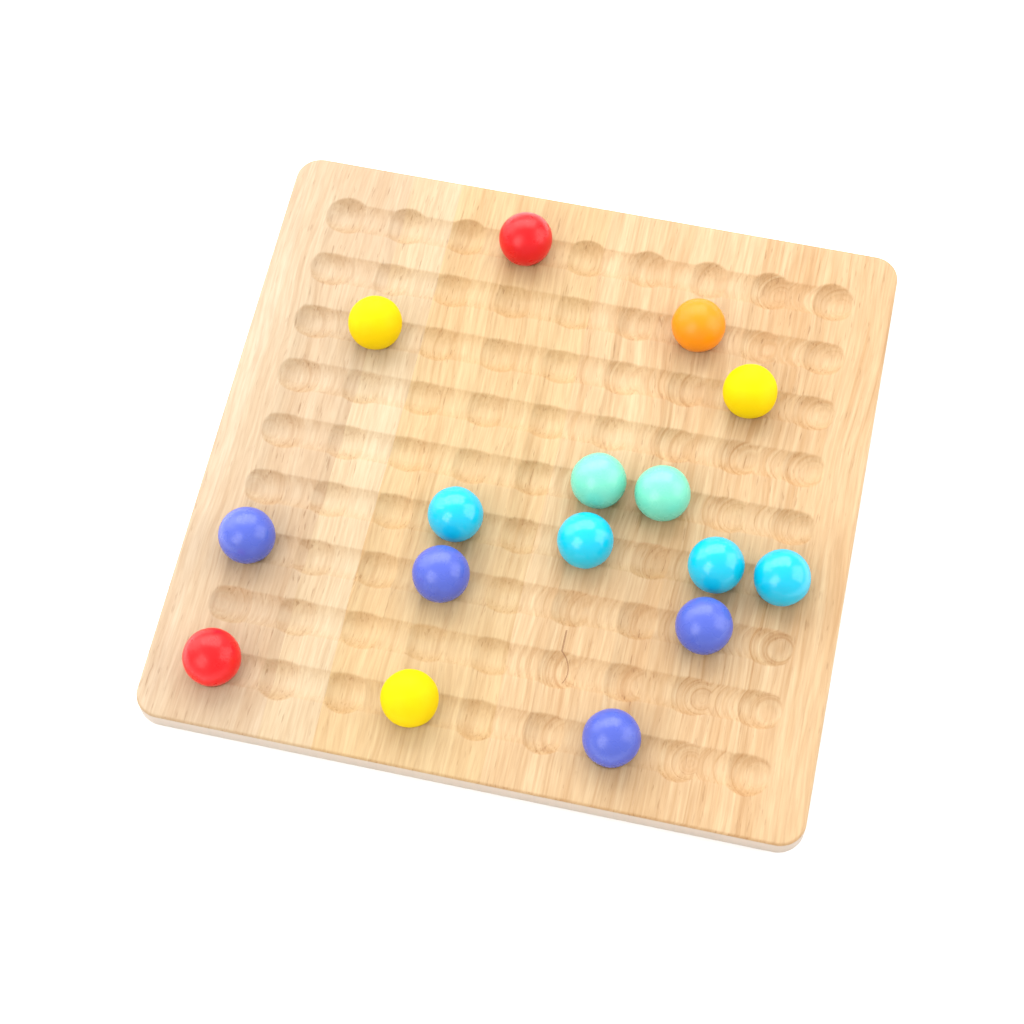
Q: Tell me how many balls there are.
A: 16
